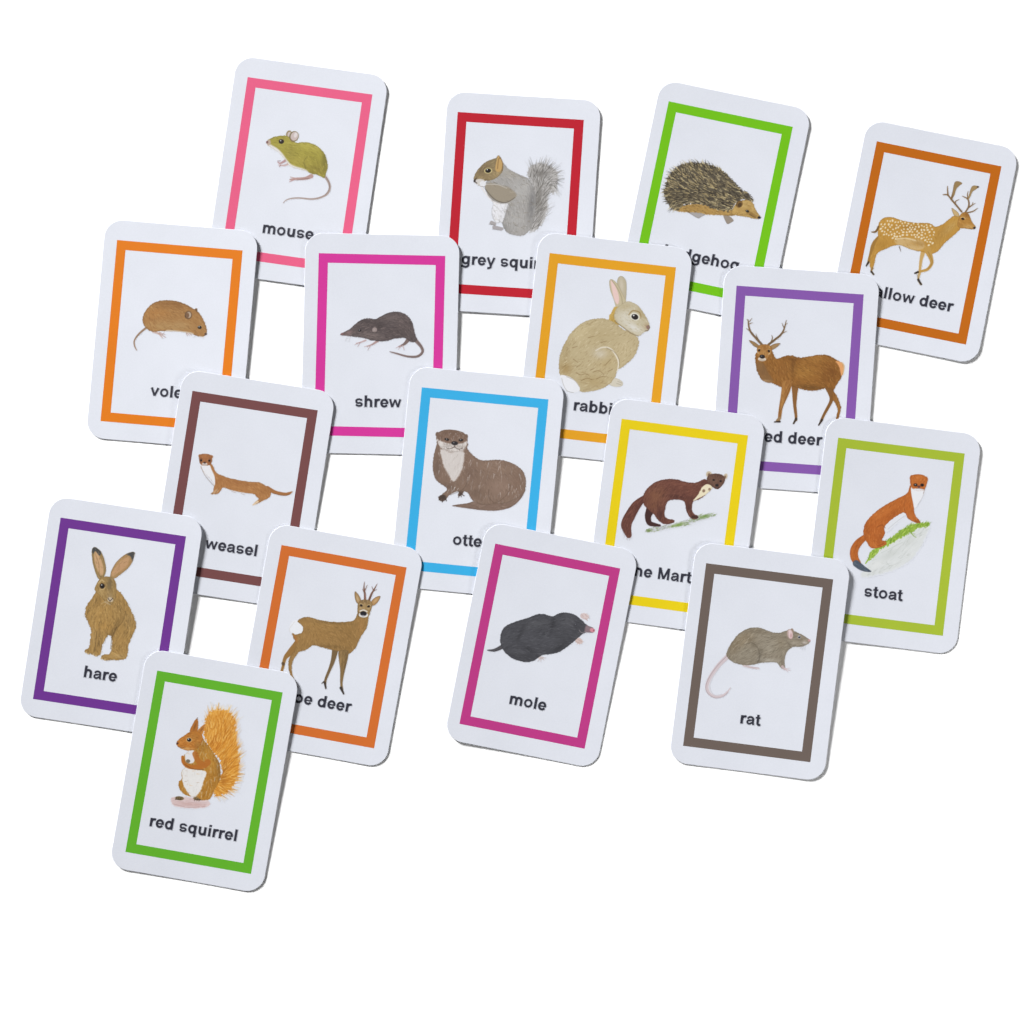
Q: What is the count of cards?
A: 17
